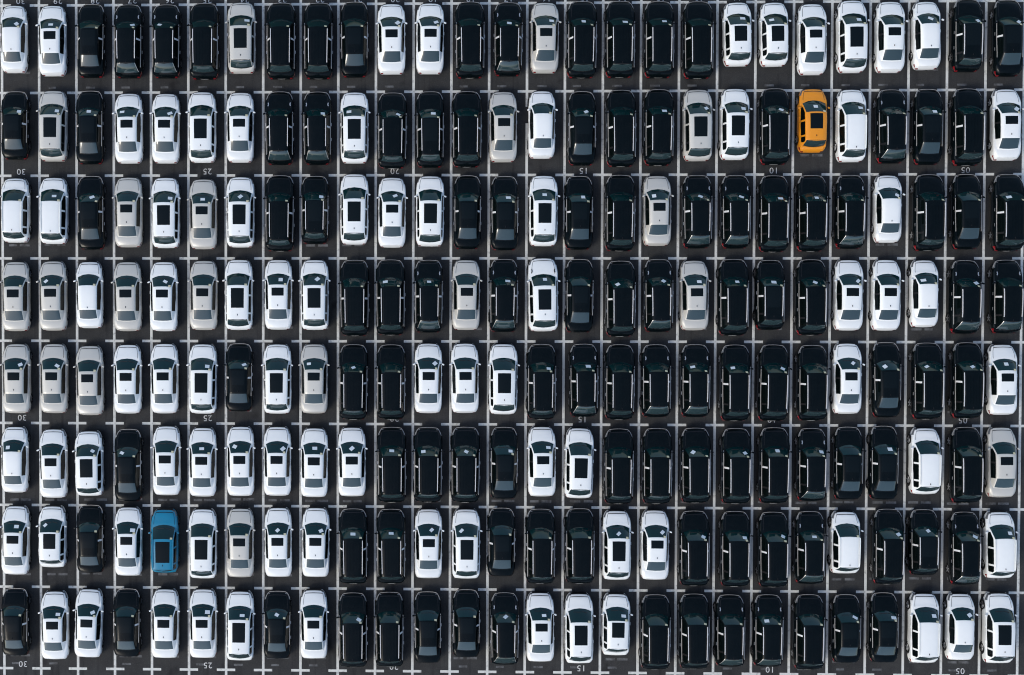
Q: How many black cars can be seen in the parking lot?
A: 112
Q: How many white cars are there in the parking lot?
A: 82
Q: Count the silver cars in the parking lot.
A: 20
